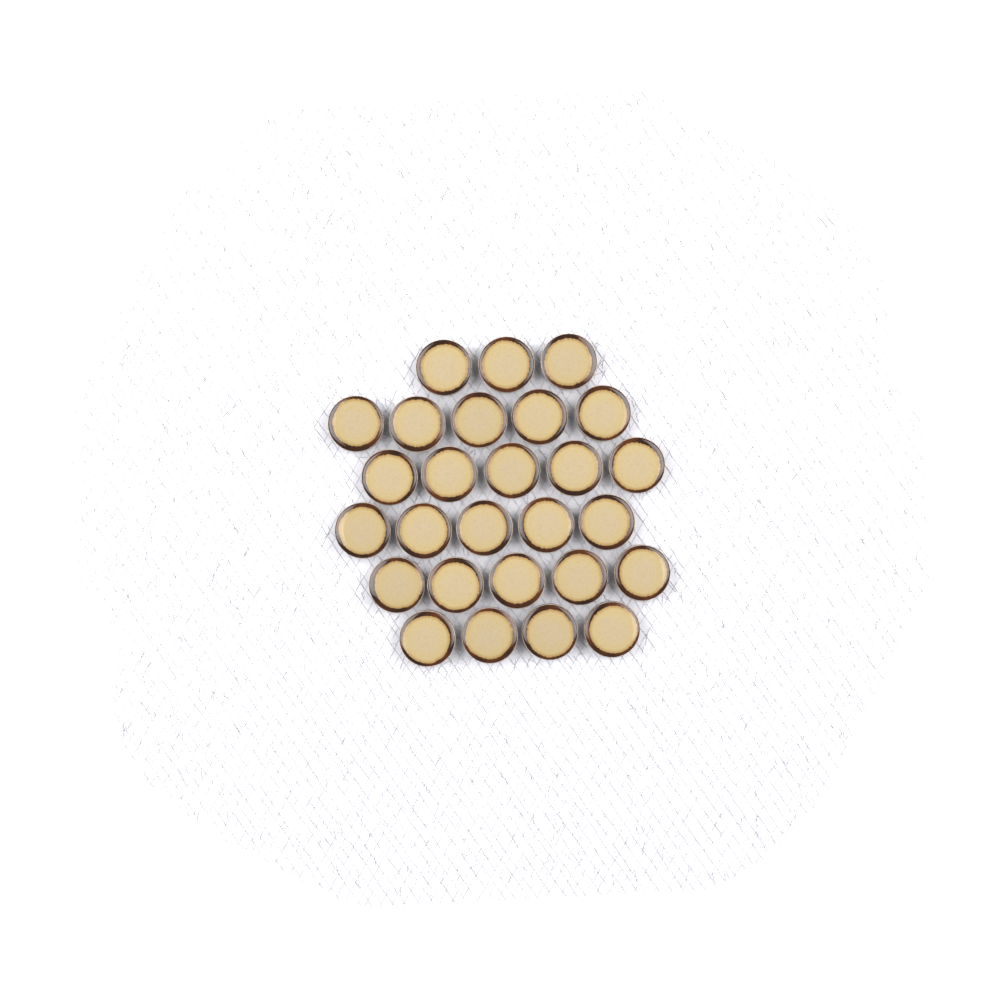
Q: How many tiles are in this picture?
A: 27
